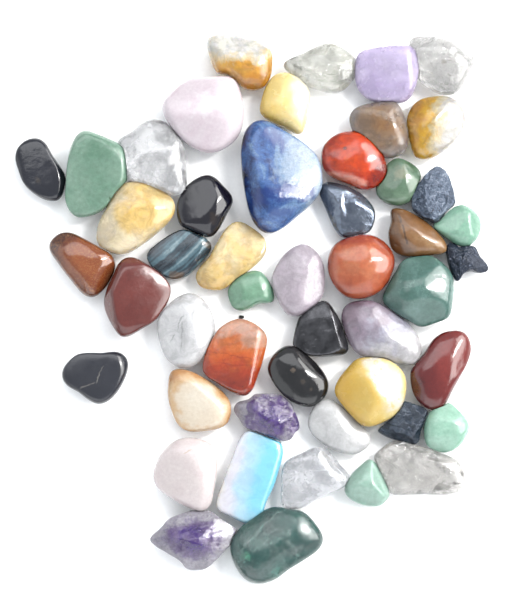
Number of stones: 49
